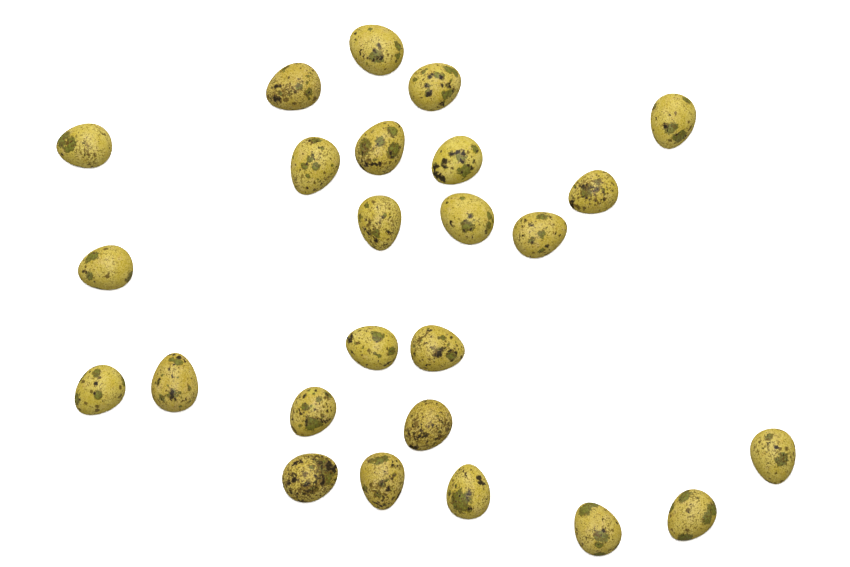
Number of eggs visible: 25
